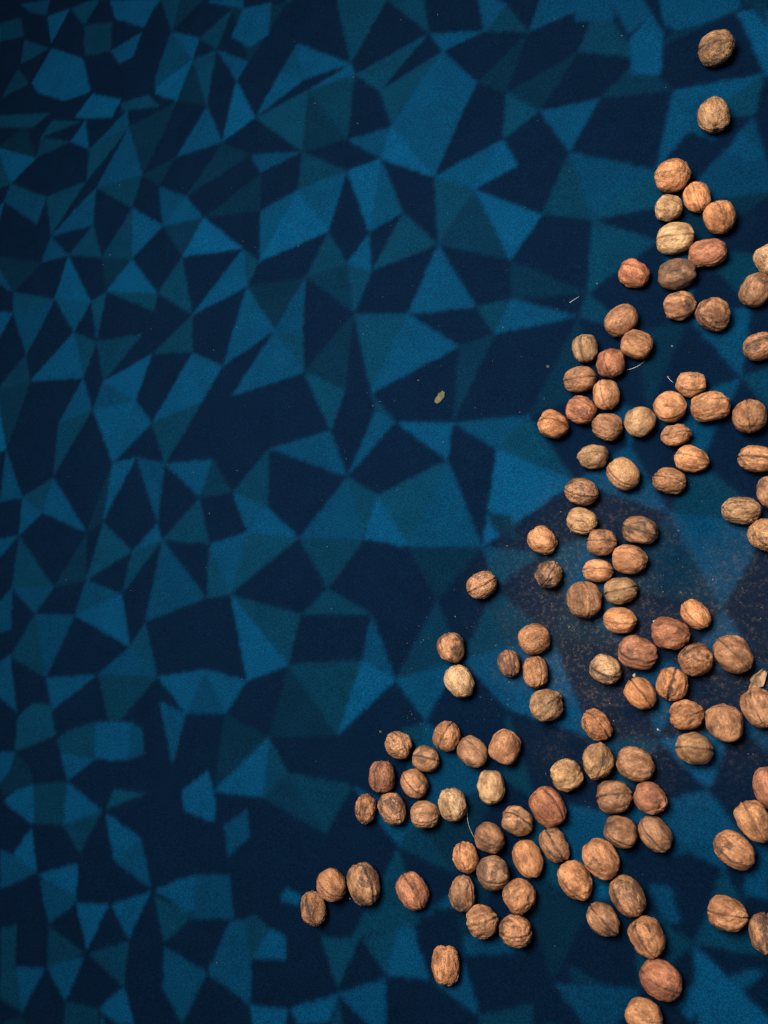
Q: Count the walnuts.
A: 116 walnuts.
